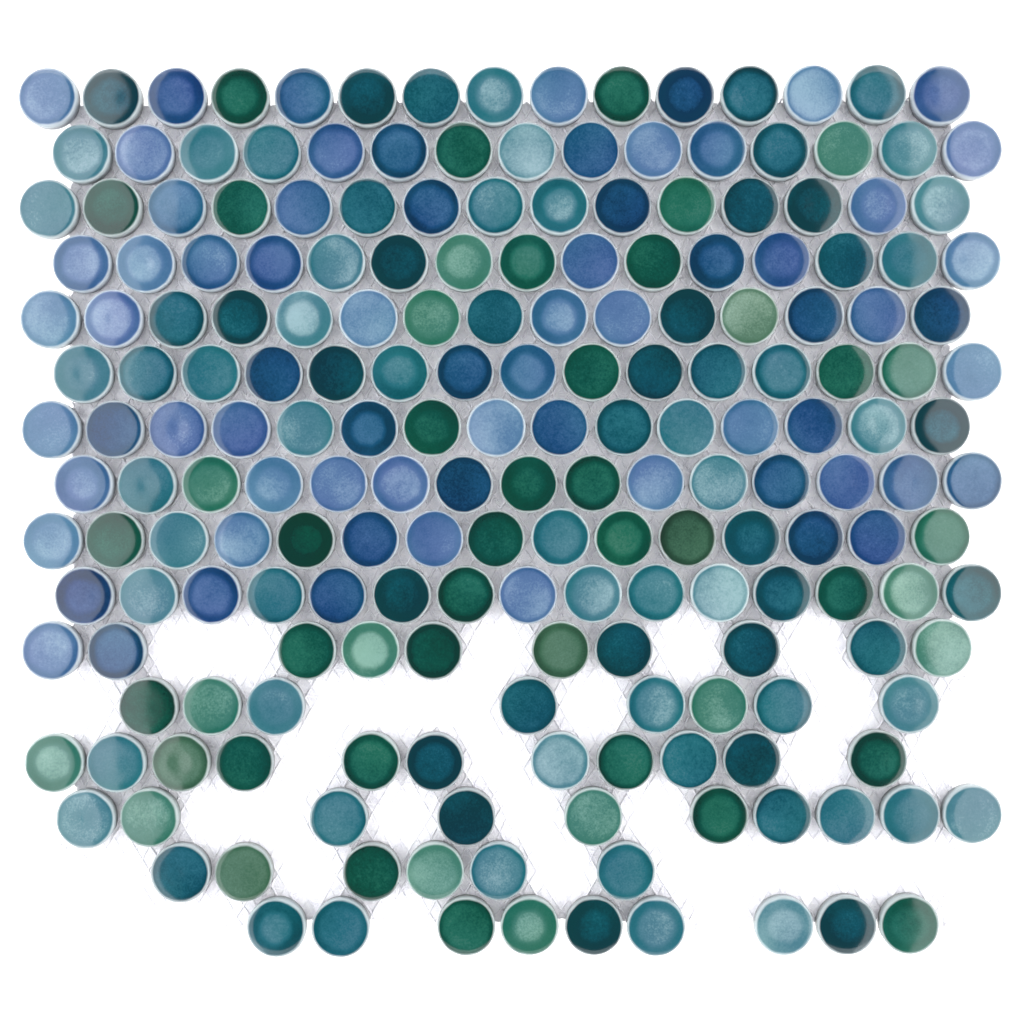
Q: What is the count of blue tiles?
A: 70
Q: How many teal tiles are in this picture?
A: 83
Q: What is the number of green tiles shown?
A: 51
